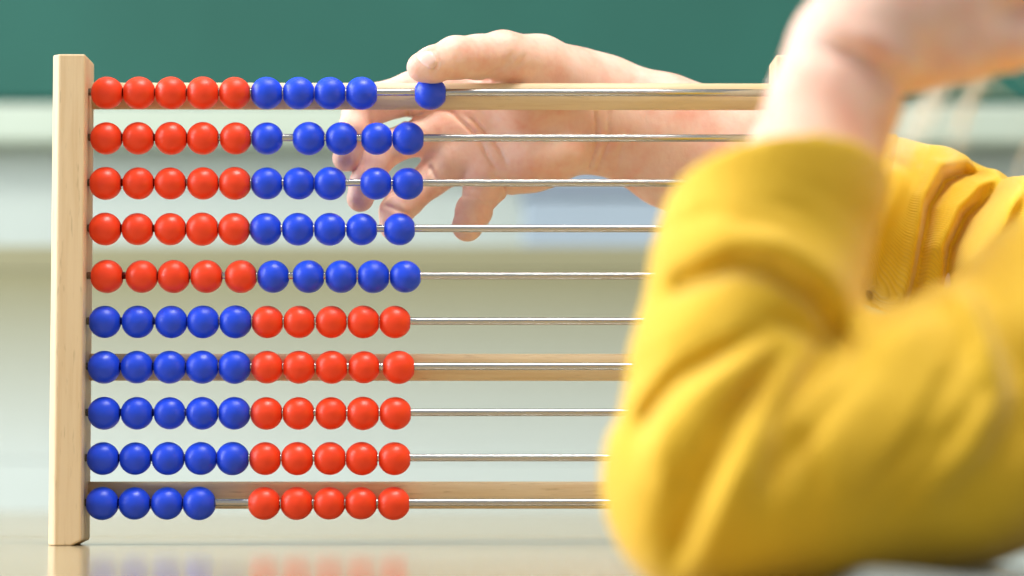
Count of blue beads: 49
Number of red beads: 50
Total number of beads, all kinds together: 99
